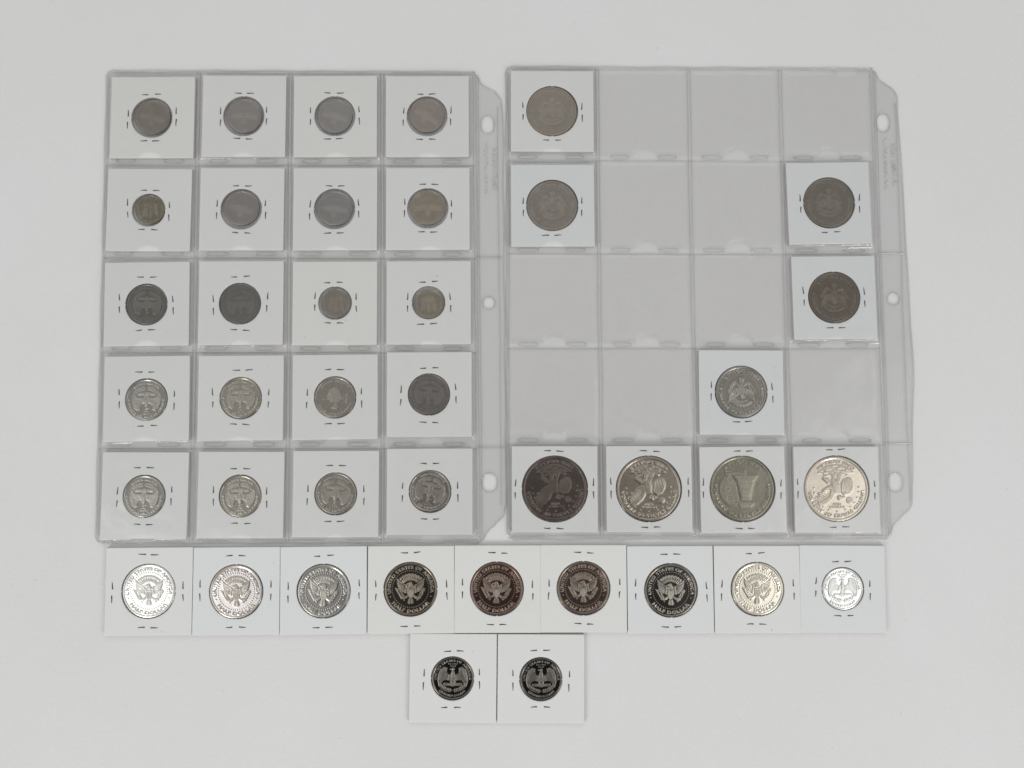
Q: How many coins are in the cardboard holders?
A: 40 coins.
